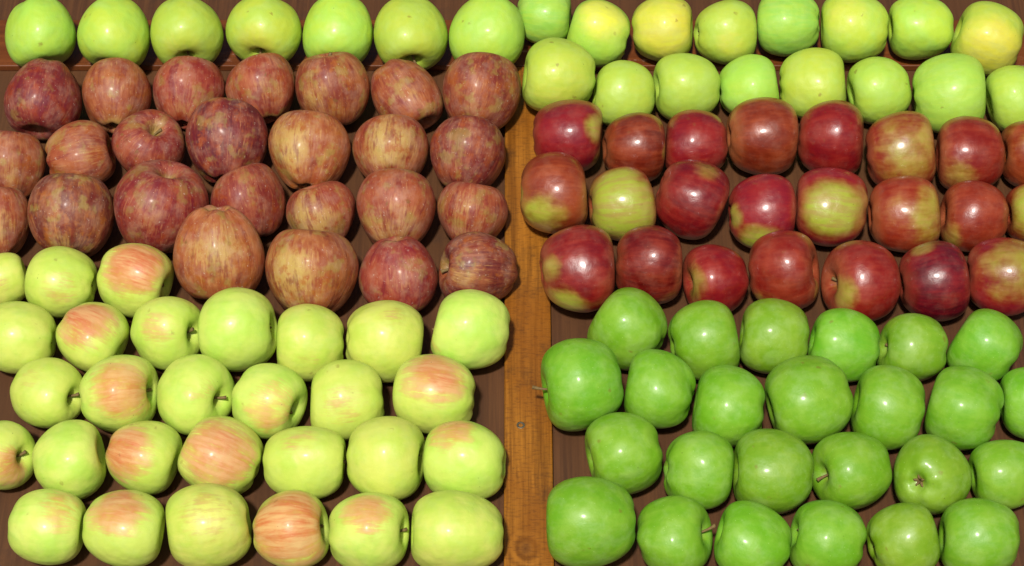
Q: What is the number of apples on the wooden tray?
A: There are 125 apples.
